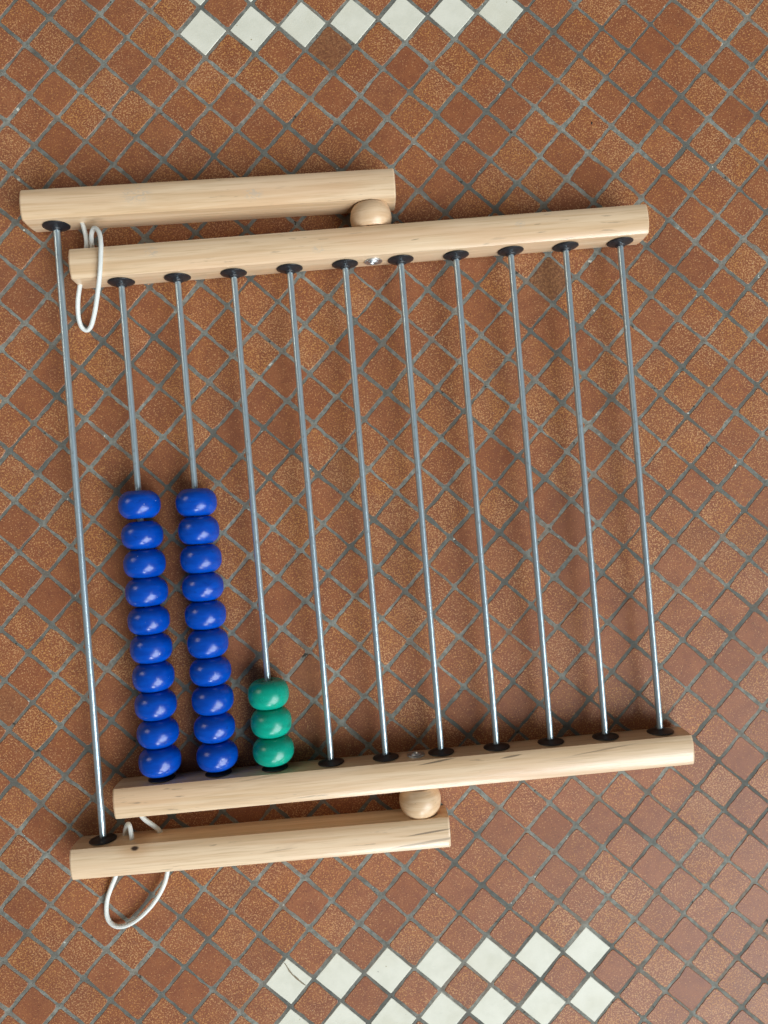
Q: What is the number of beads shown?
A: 23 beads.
